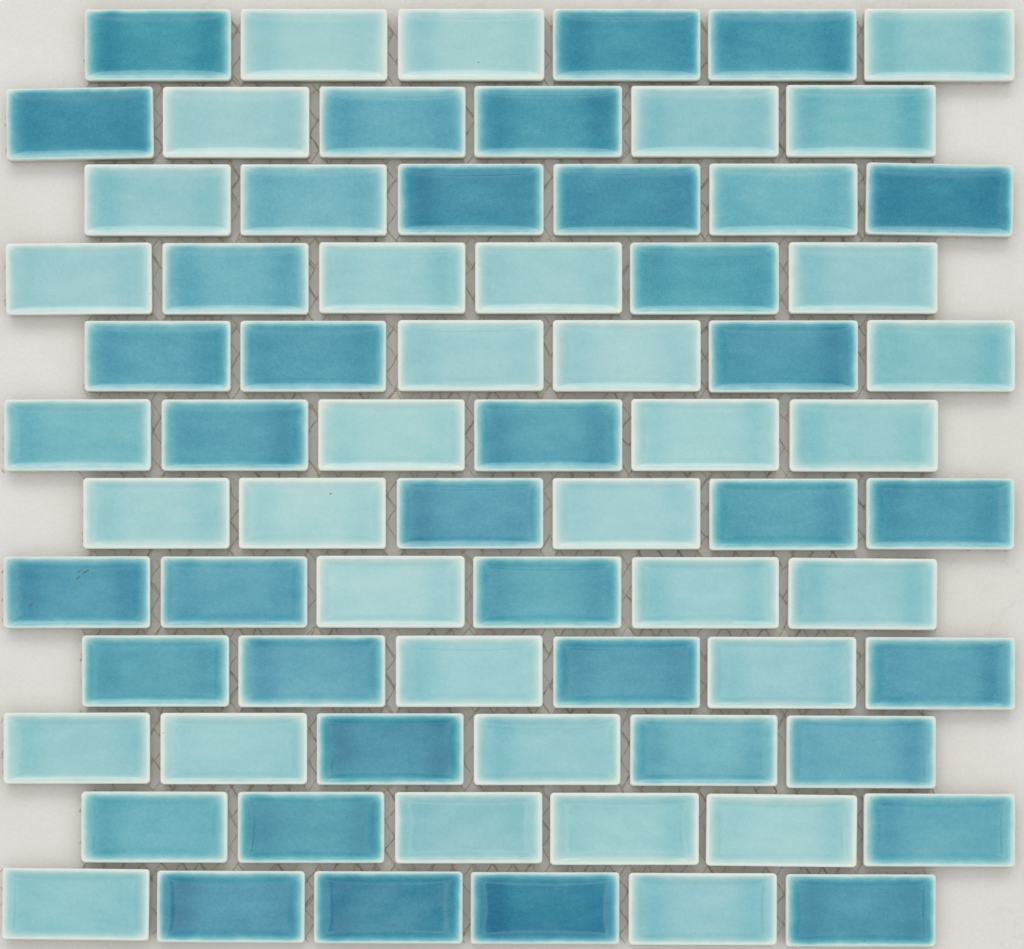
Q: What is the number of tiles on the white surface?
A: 72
